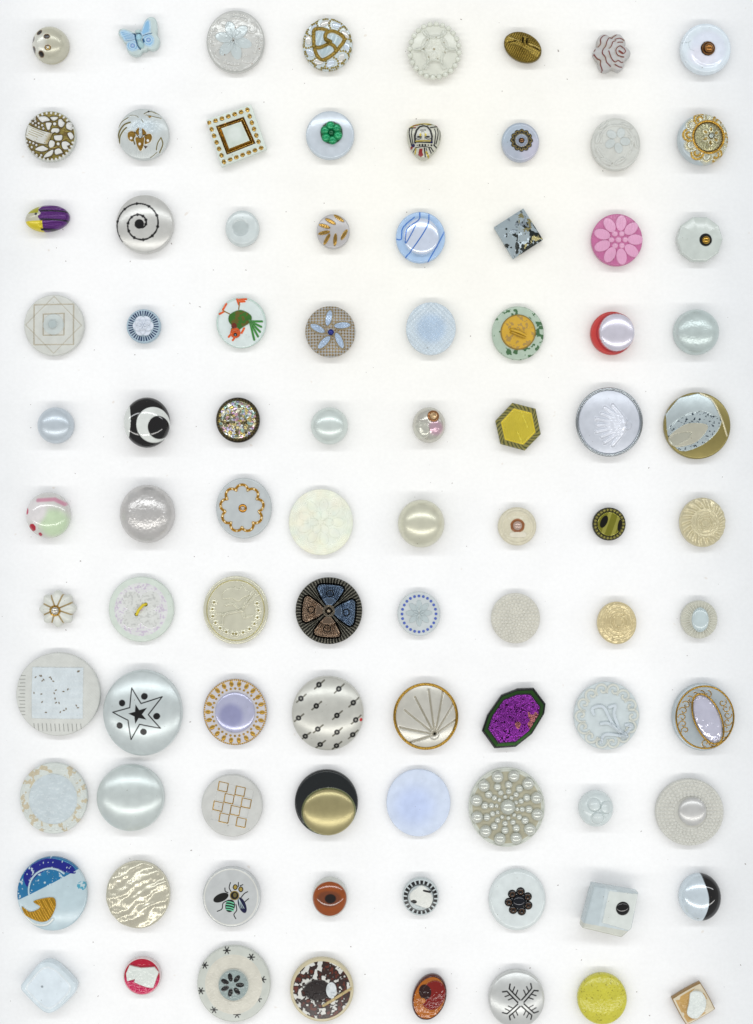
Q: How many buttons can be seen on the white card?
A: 88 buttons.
